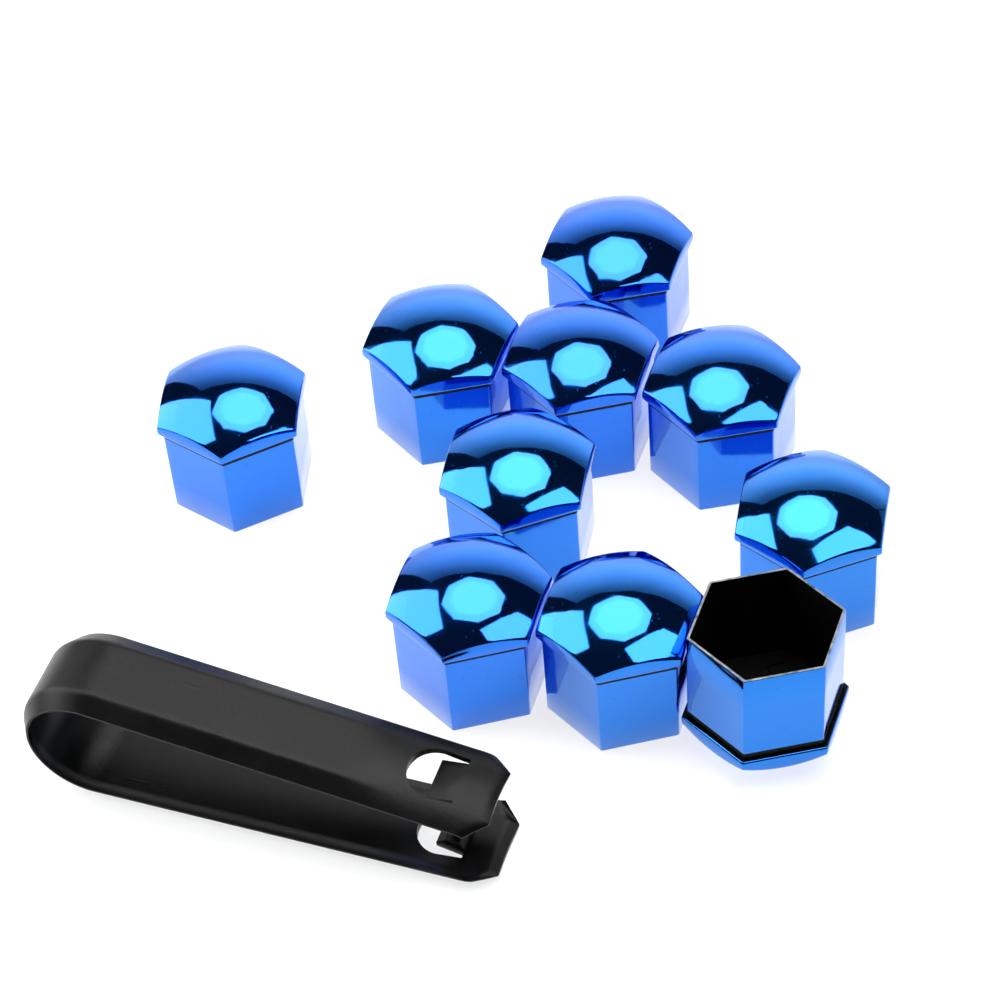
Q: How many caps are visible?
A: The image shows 10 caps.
